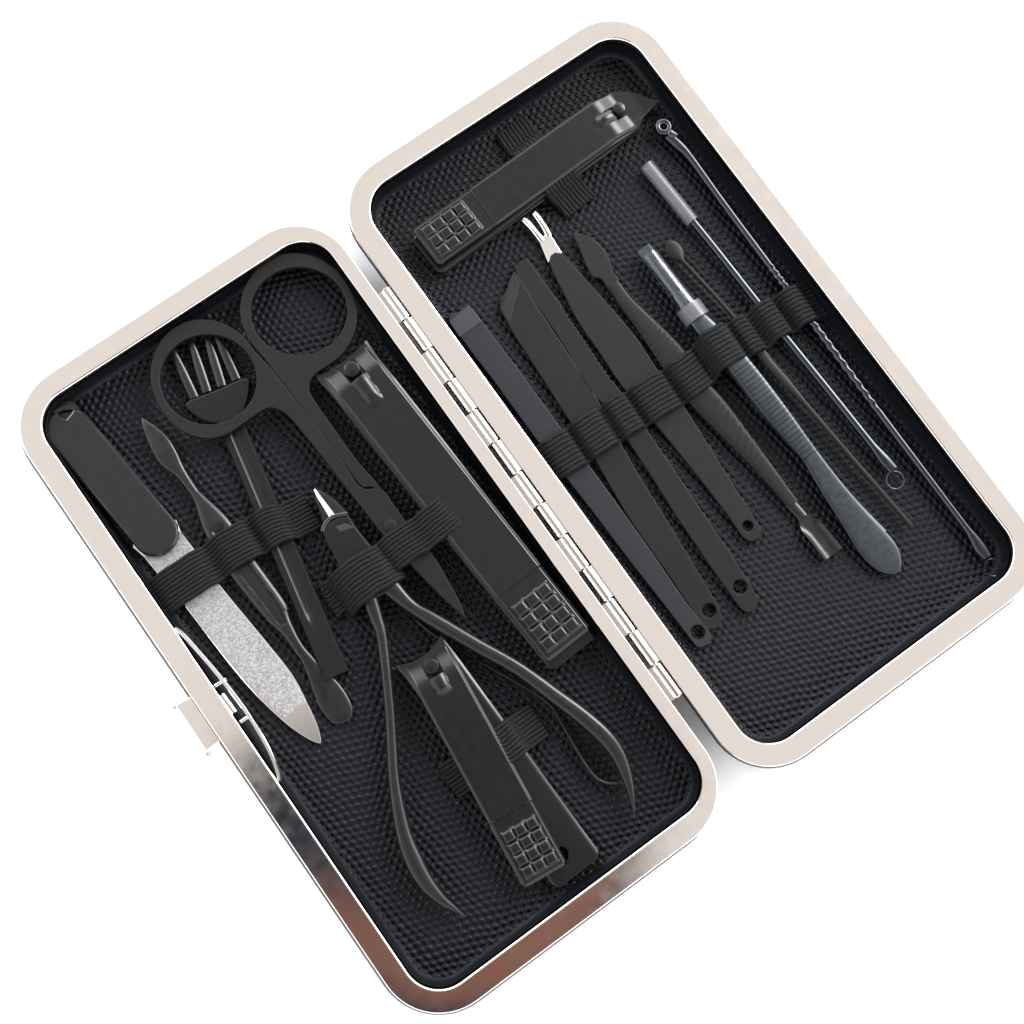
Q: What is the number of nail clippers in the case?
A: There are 3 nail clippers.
